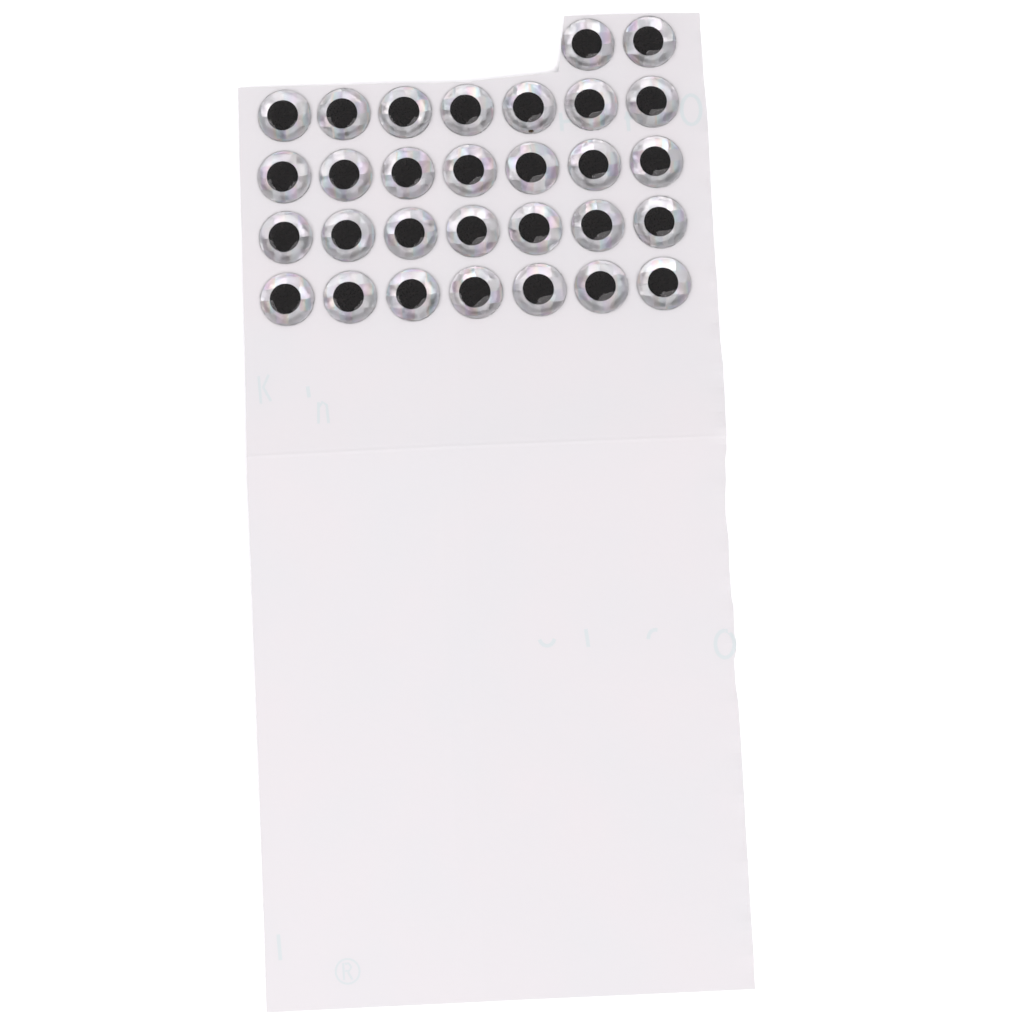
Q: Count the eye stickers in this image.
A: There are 30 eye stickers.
